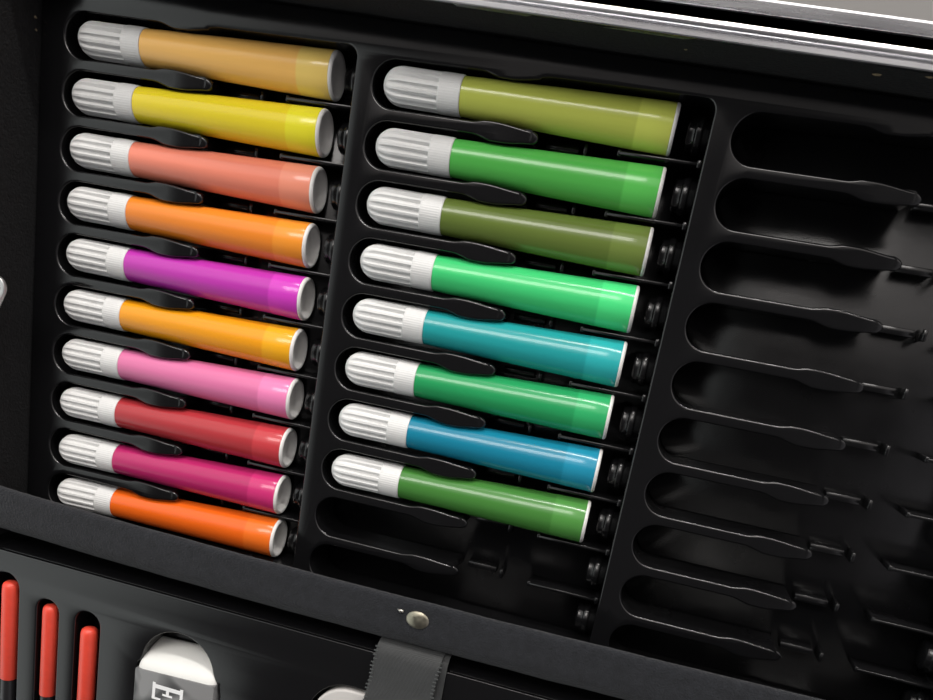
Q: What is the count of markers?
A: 18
